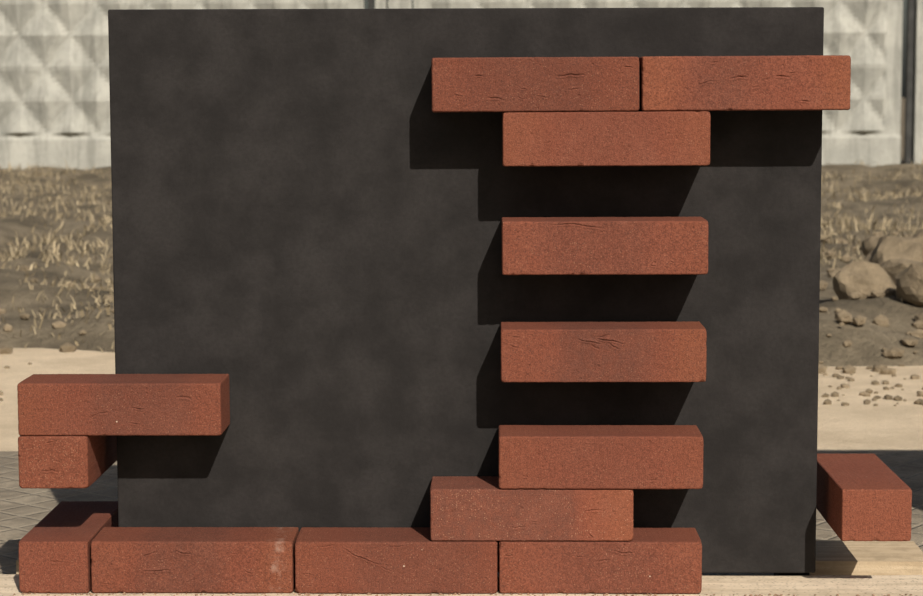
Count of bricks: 14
